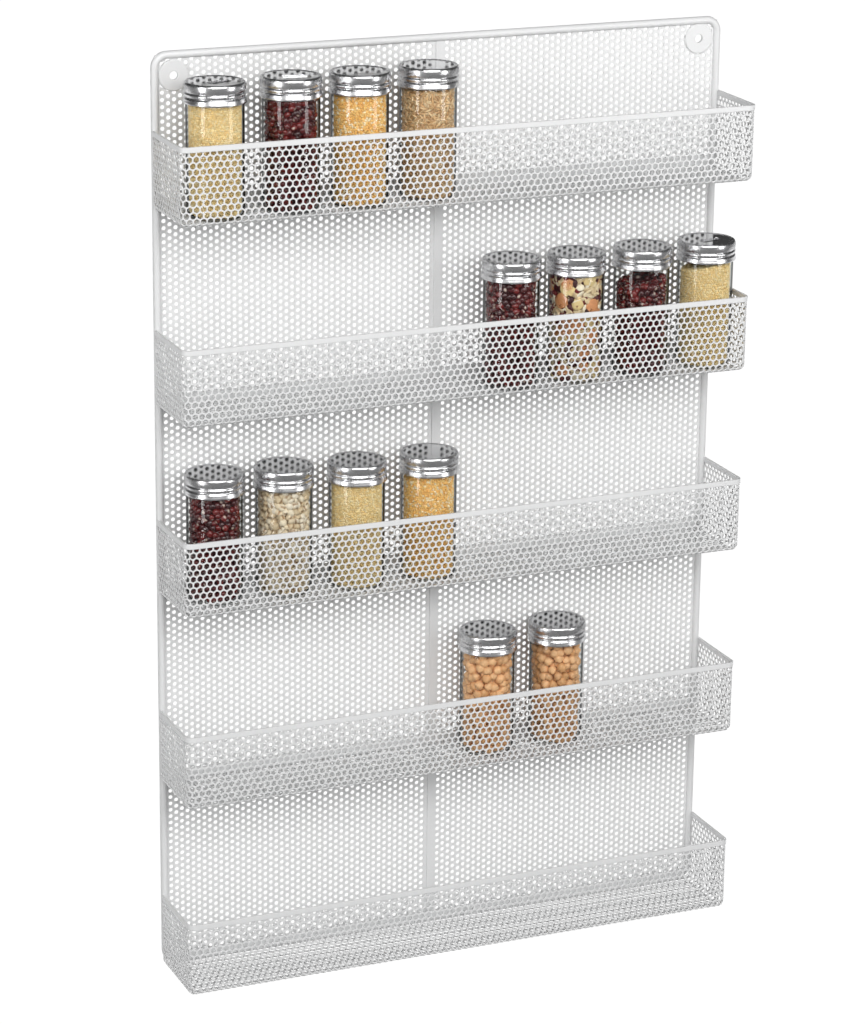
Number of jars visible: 14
